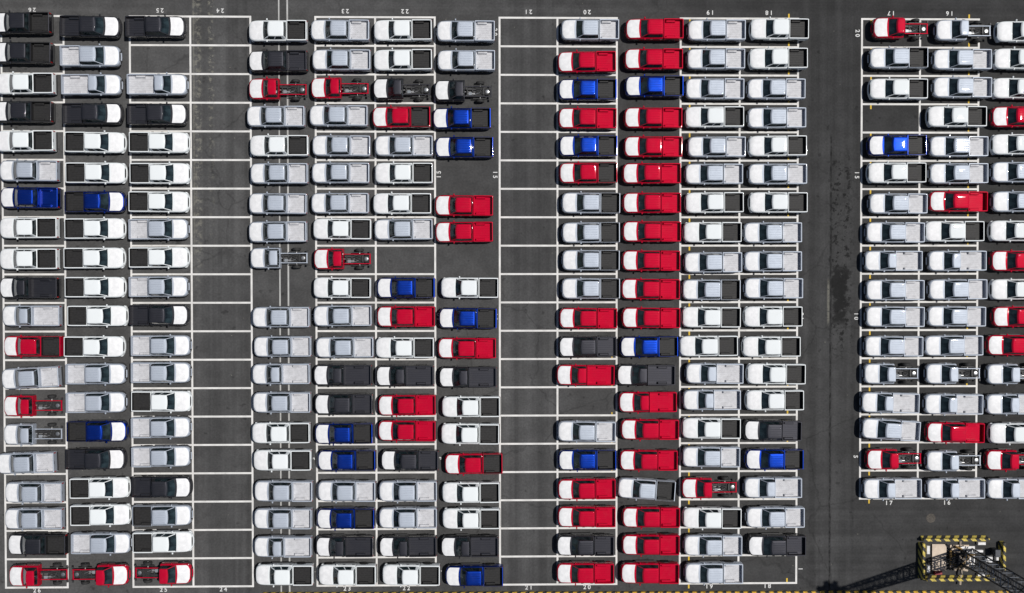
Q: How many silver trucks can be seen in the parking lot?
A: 103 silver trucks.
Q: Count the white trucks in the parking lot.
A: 64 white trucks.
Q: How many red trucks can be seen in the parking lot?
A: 50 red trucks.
